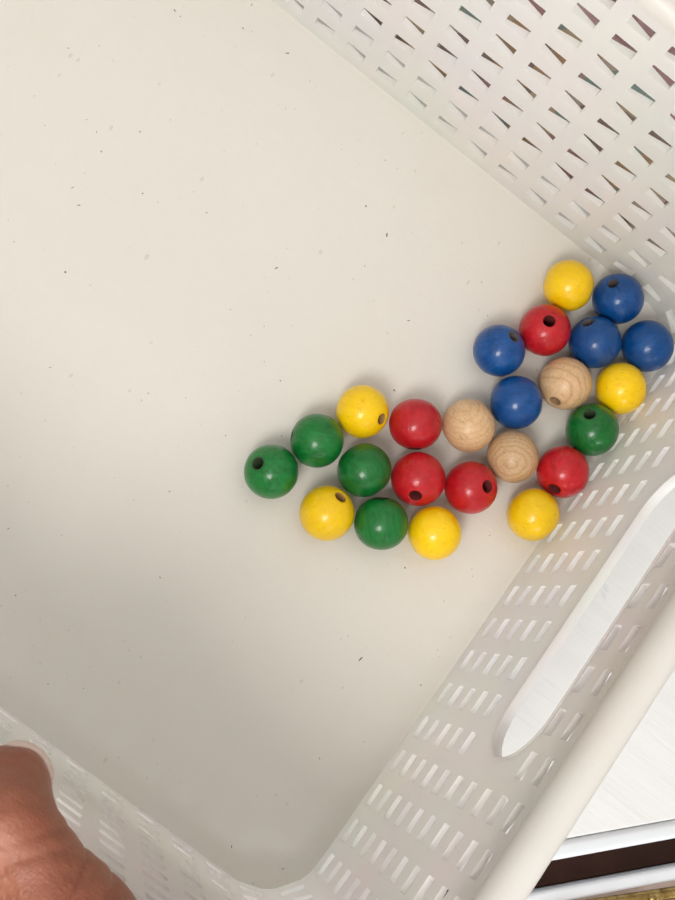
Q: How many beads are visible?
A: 24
